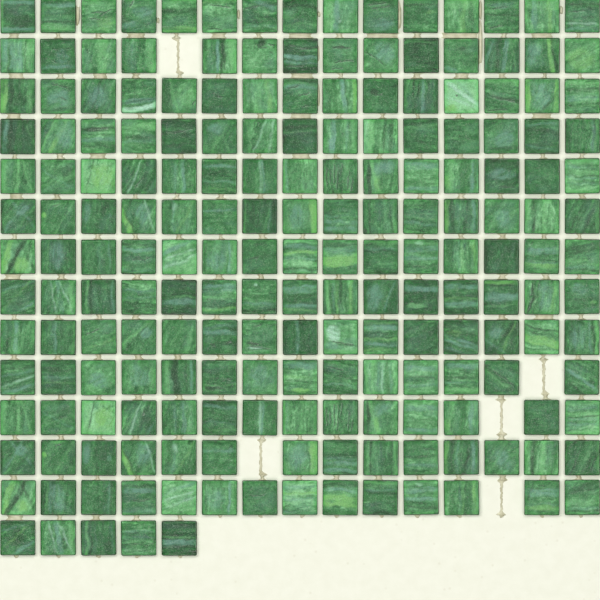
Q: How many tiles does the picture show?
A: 195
